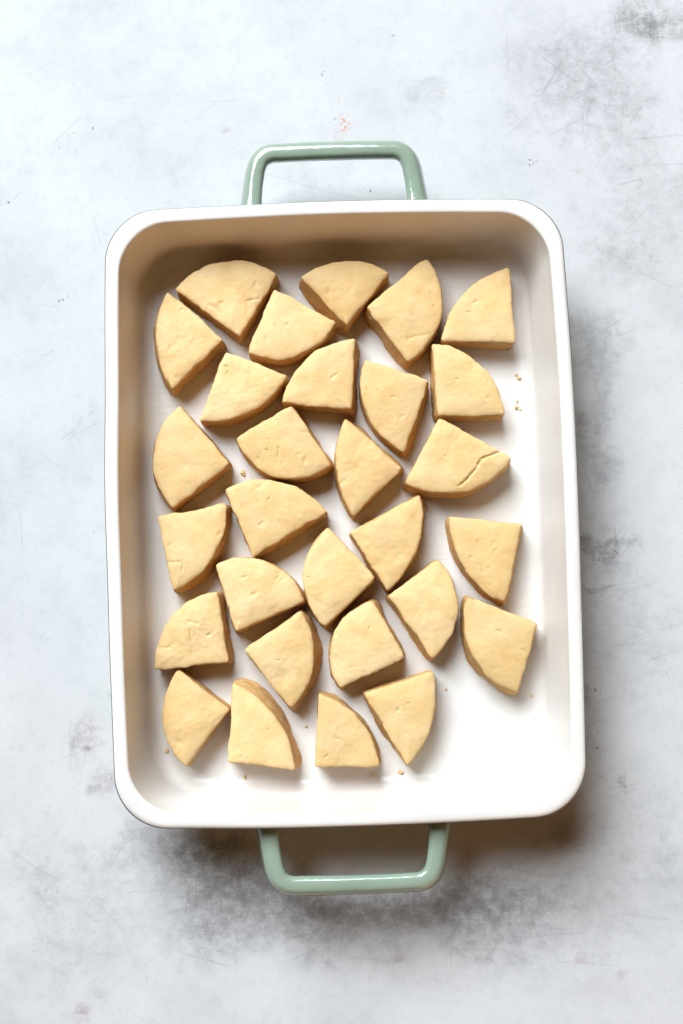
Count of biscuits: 29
